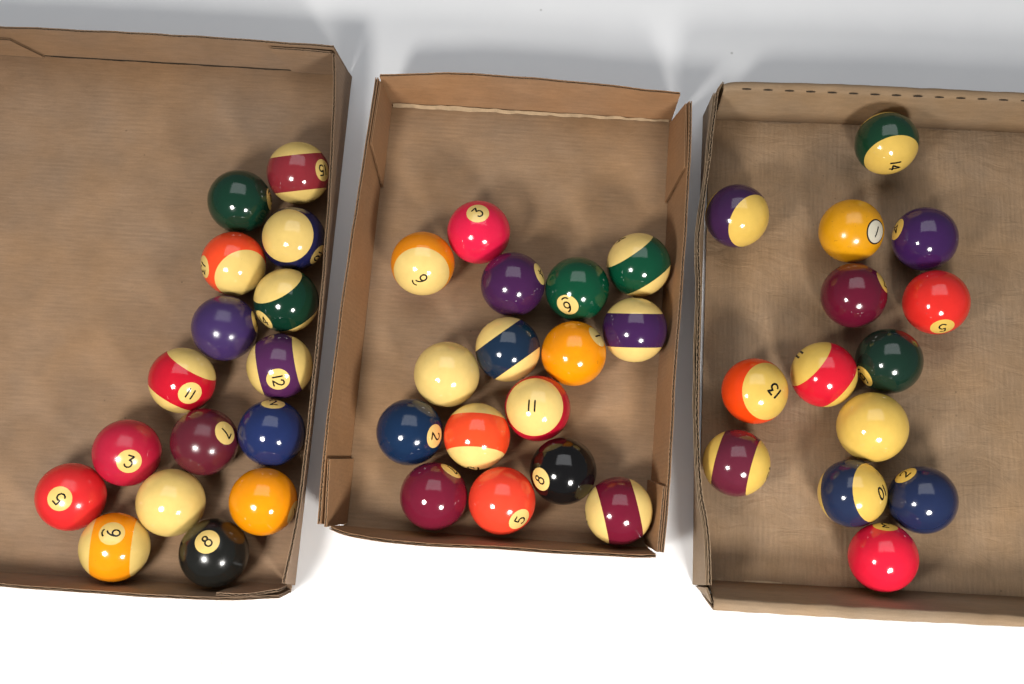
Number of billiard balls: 46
